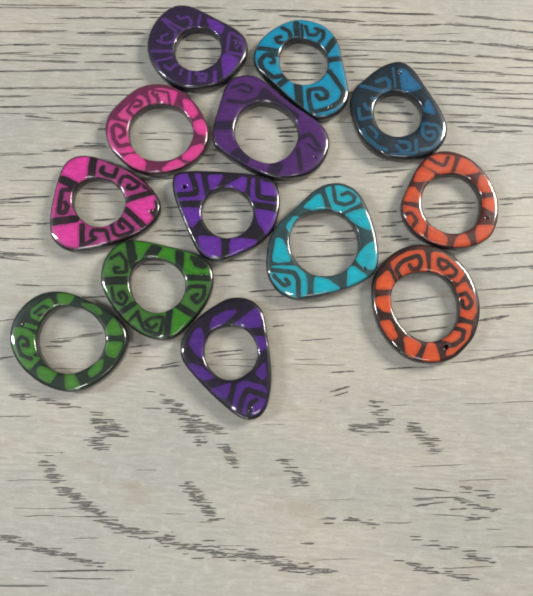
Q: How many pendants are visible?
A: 13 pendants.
